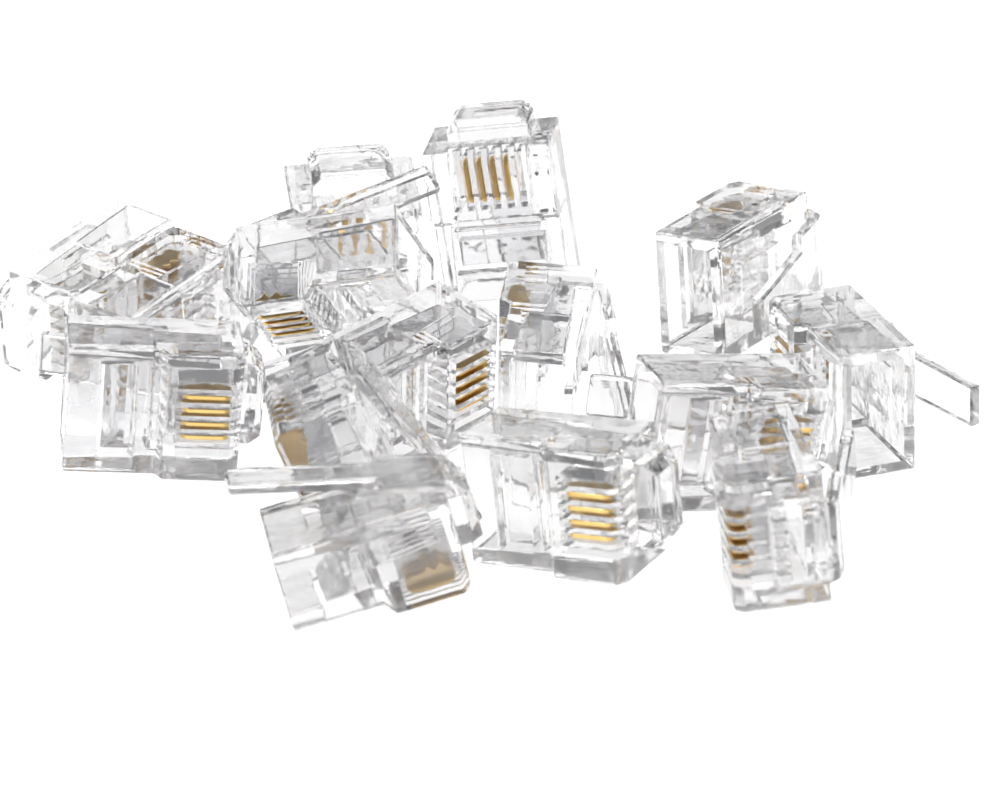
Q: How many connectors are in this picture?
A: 15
